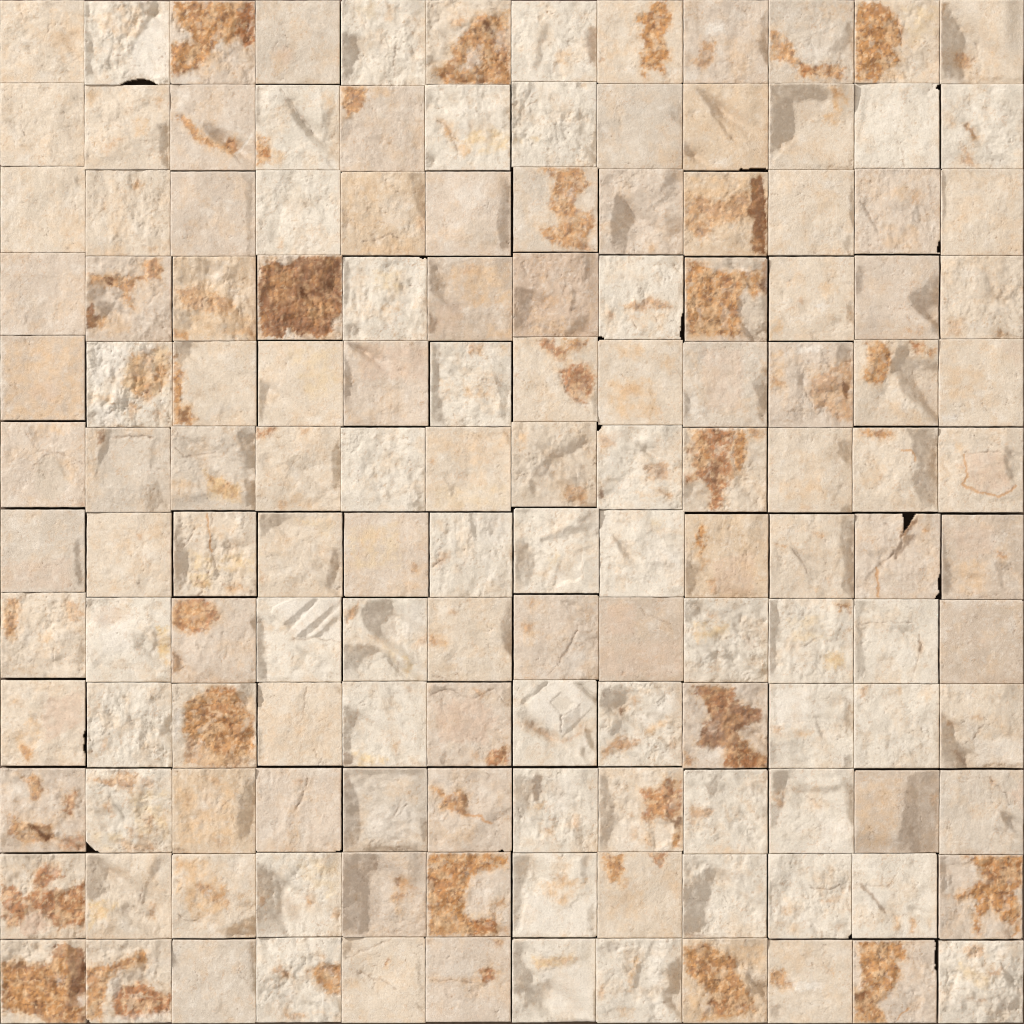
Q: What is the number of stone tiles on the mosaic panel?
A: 144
